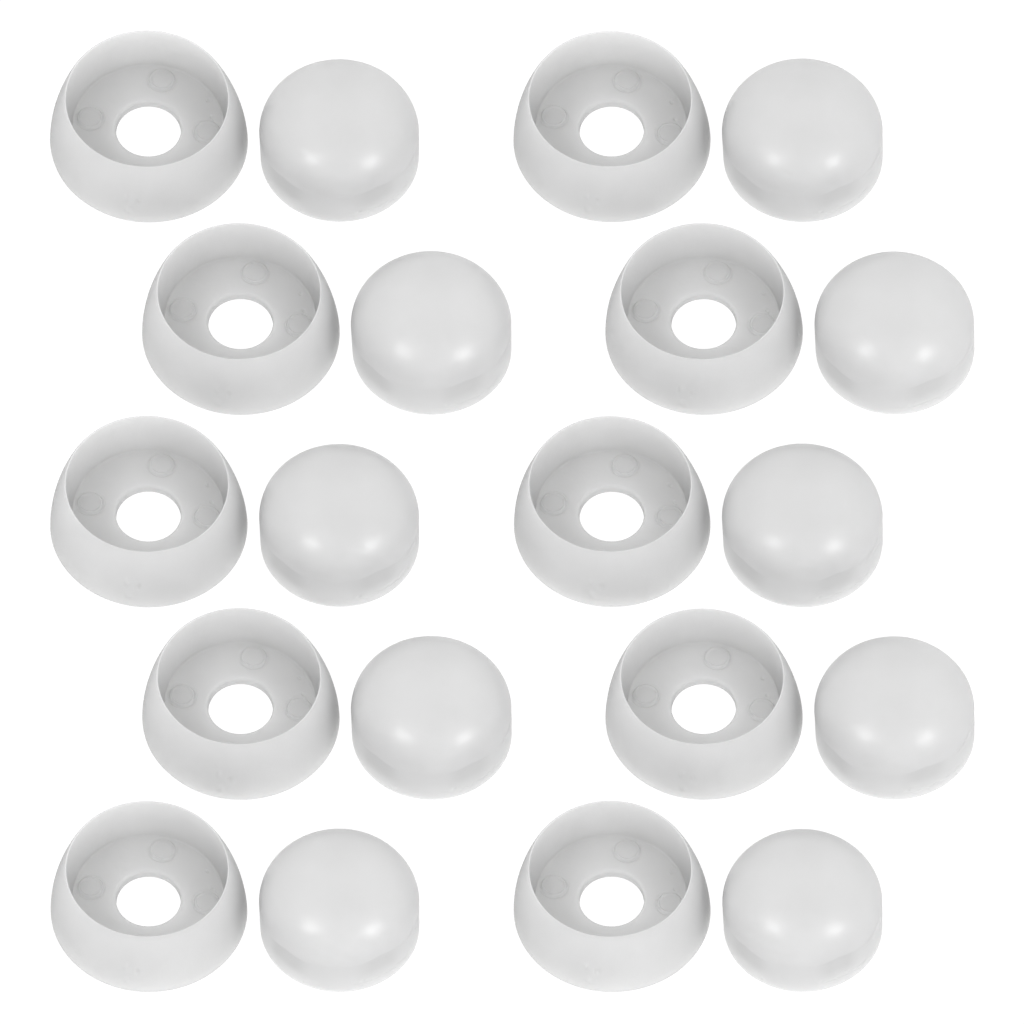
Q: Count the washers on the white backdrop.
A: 10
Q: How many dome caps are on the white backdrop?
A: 10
